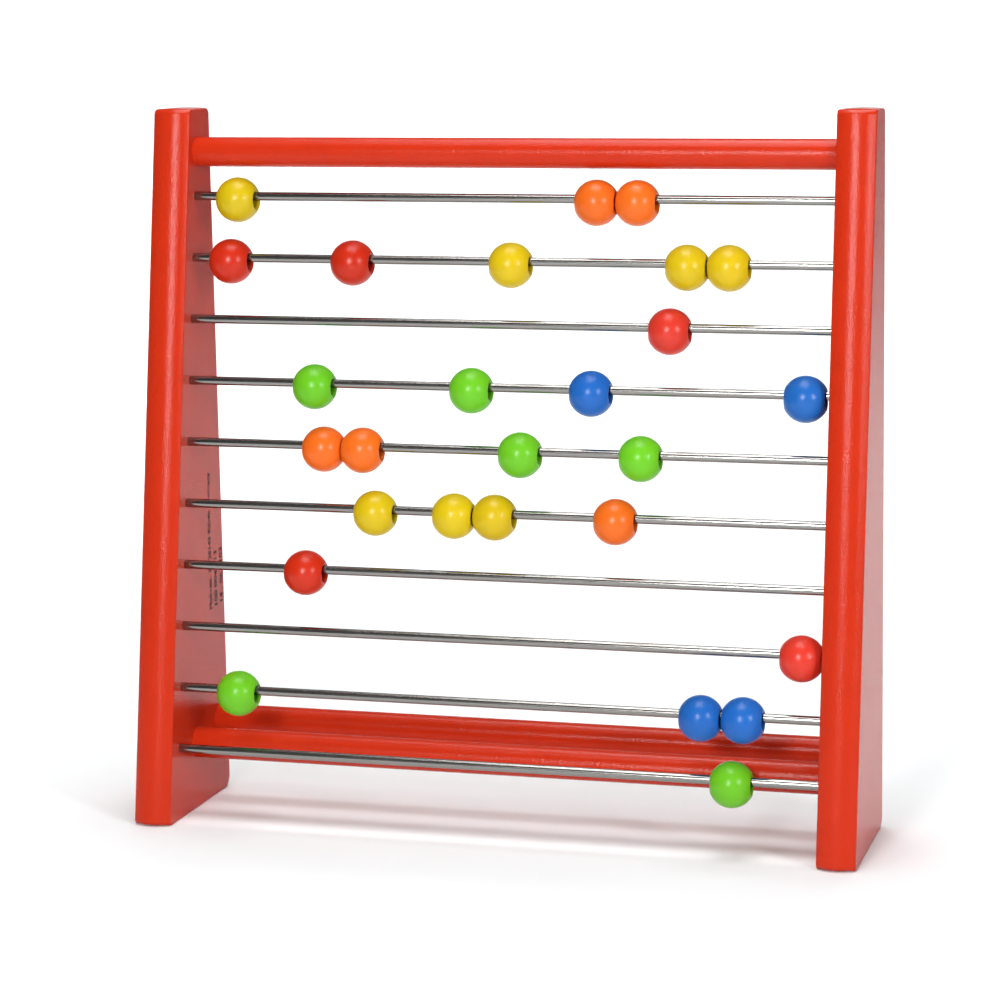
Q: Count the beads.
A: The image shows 27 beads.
